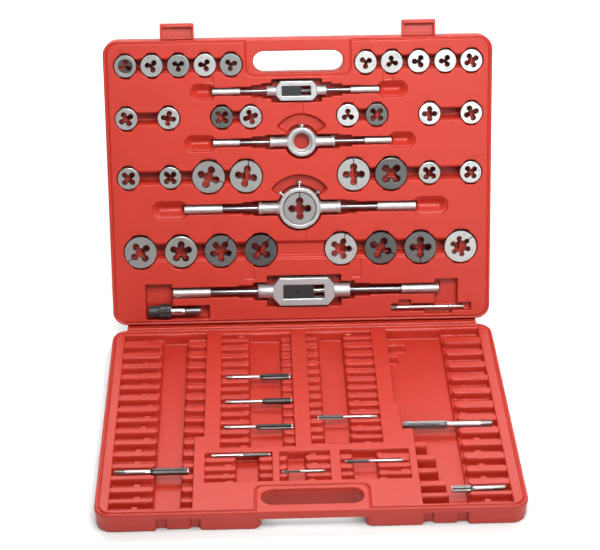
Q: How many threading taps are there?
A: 10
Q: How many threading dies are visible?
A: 35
